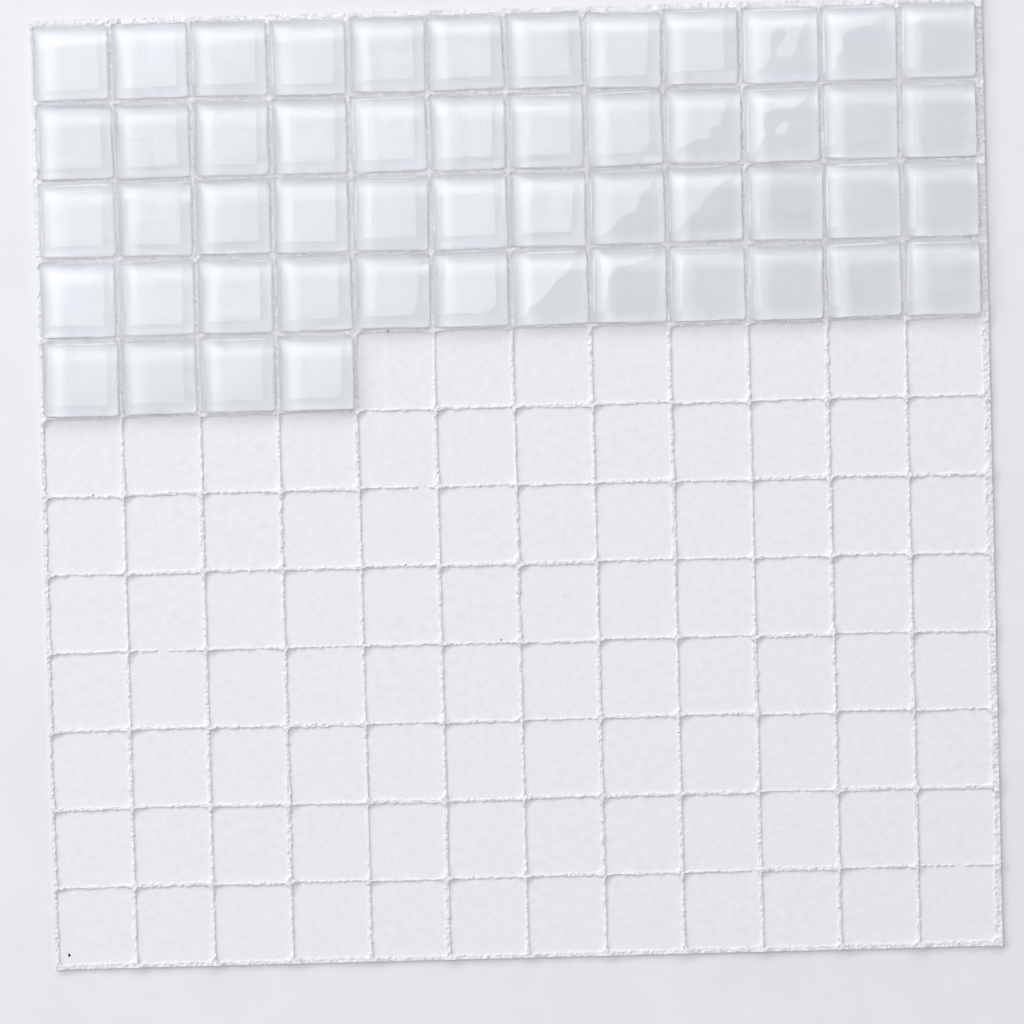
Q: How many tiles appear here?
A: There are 52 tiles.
